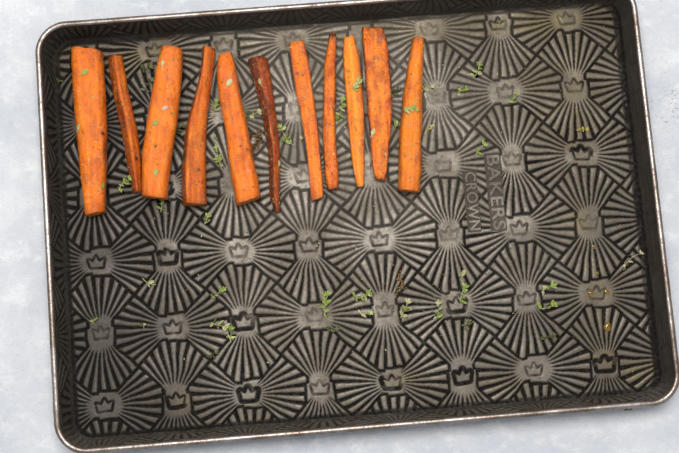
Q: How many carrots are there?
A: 11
